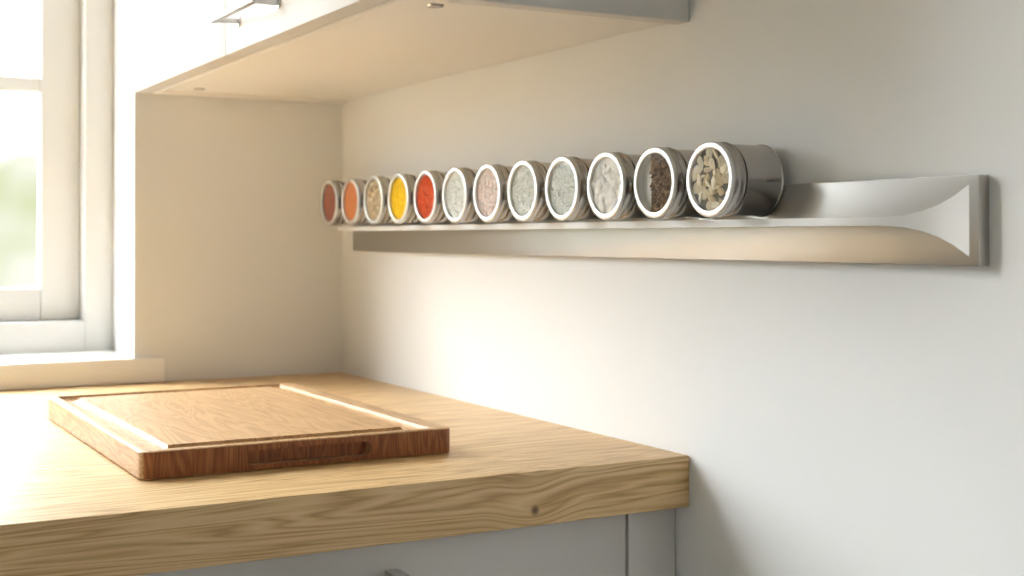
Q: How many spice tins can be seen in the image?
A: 12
